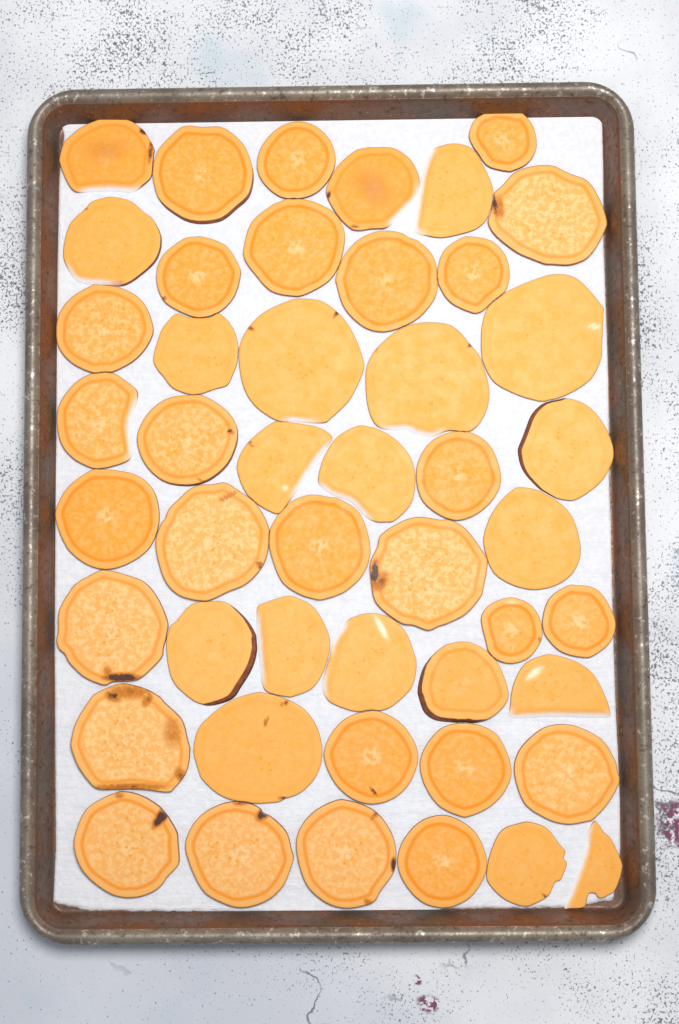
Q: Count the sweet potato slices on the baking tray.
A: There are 47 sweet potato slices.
